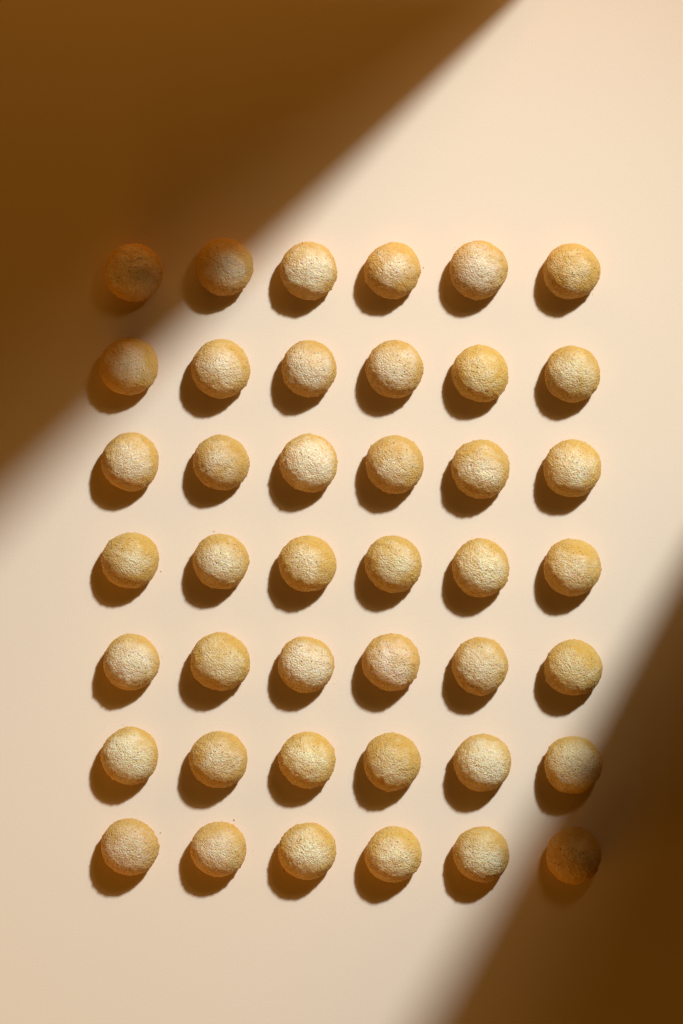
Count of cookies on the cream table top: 42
